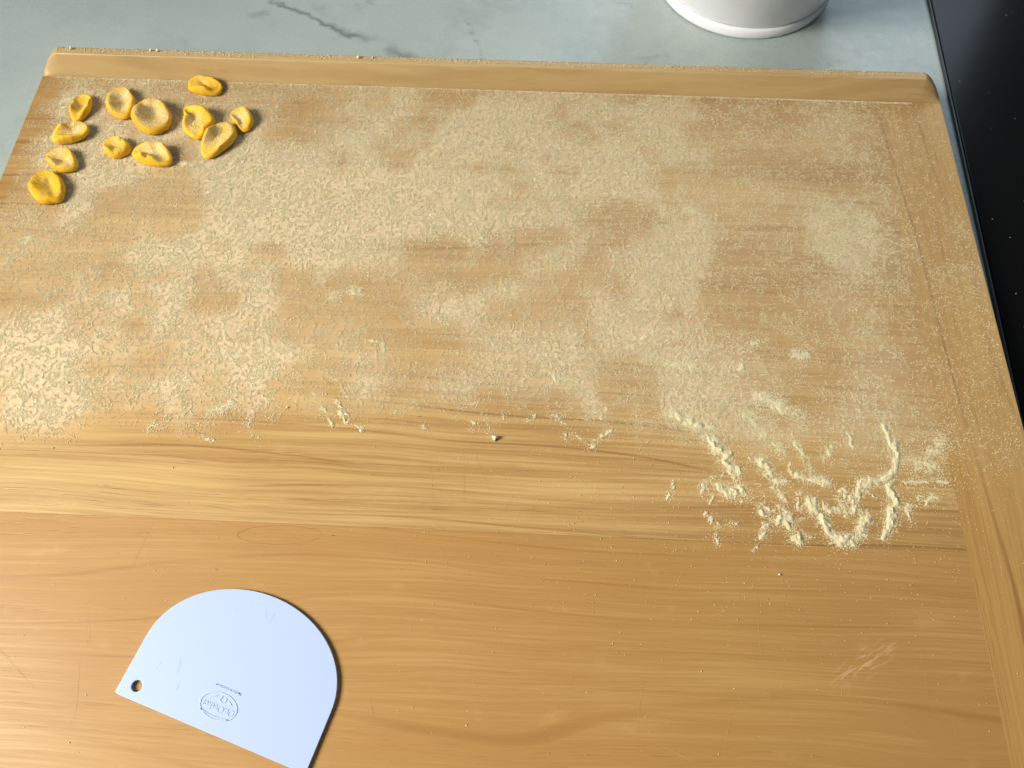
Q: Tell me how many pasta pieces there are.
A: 12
